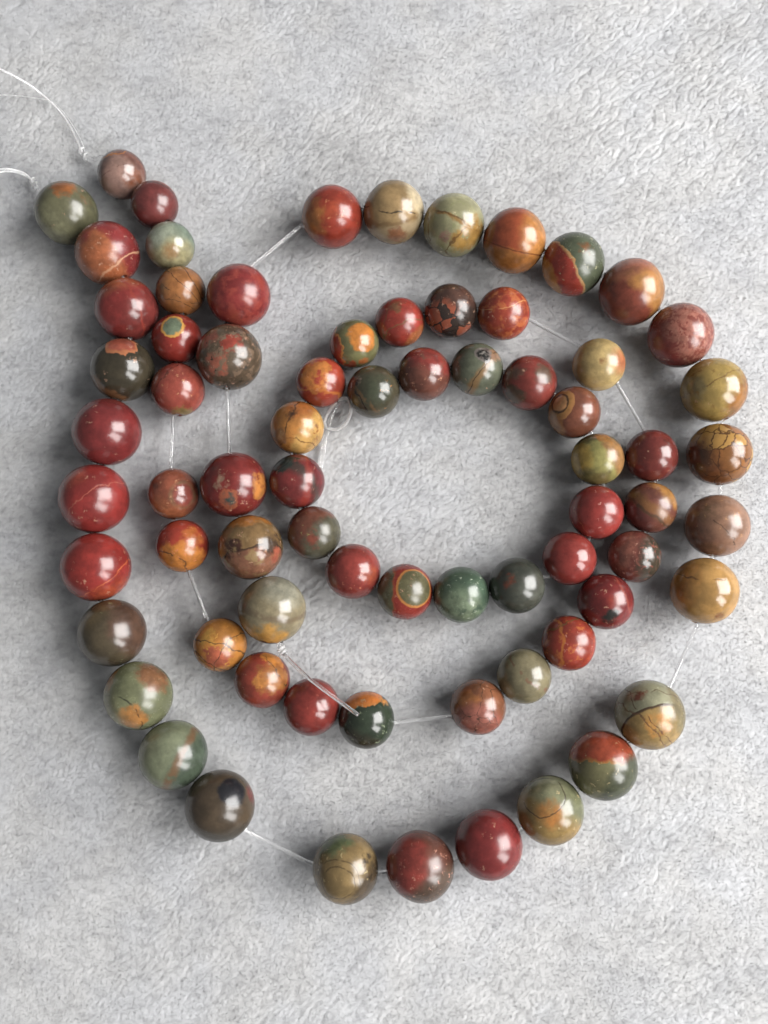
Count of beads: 73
